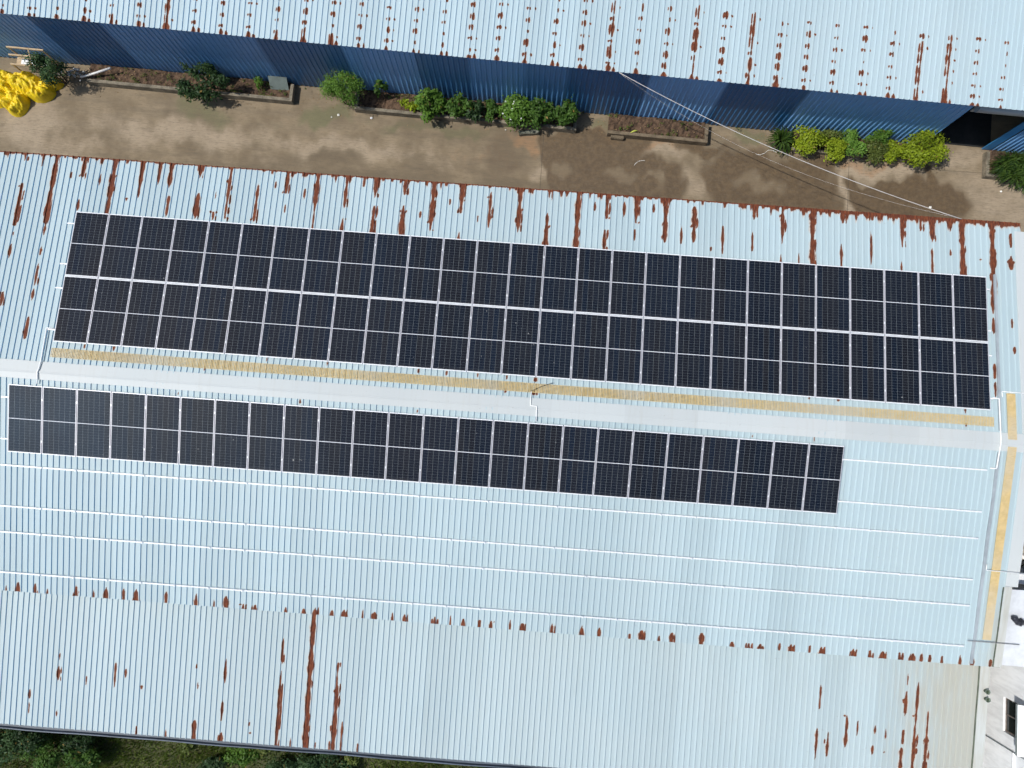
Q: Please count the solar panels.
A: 78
